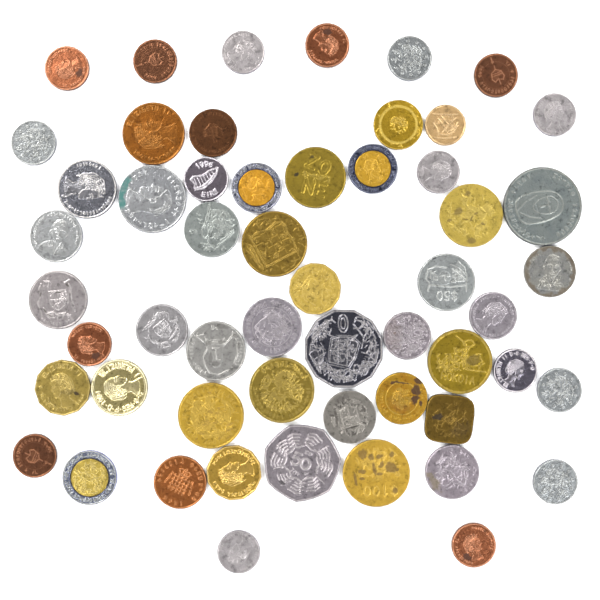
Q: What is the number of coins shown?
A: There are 55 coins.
